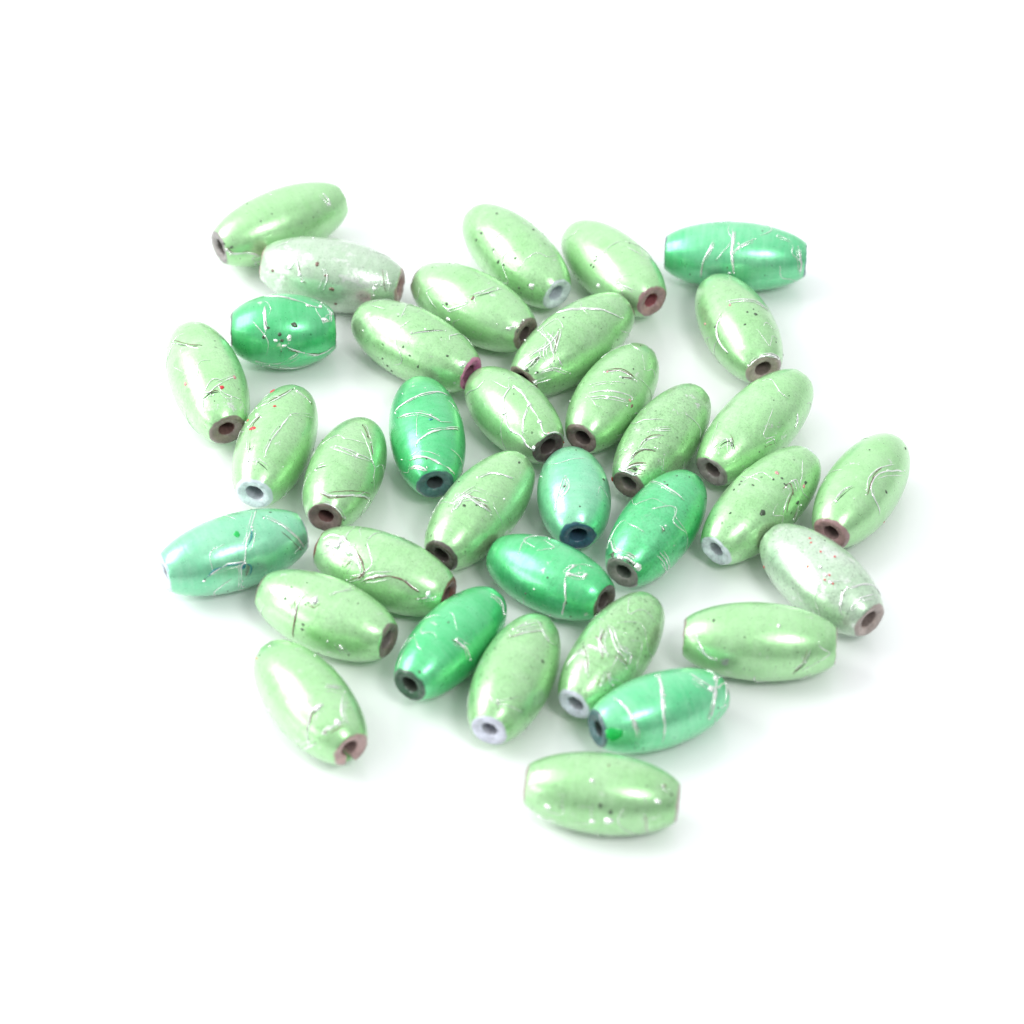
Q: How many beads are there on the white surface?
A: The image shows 35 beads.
